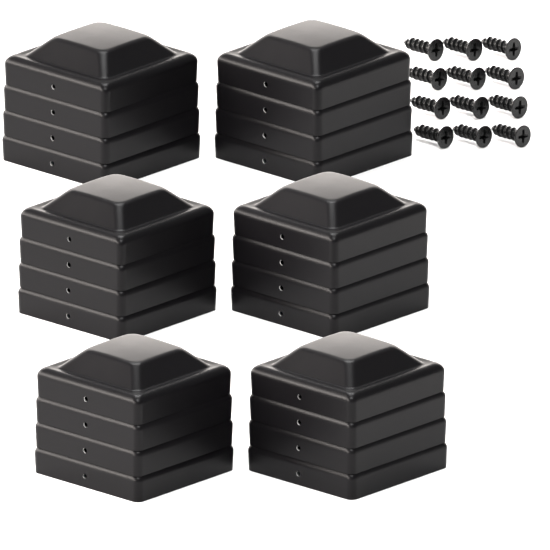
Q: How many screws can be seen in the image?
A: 12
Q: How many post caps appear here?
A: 24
